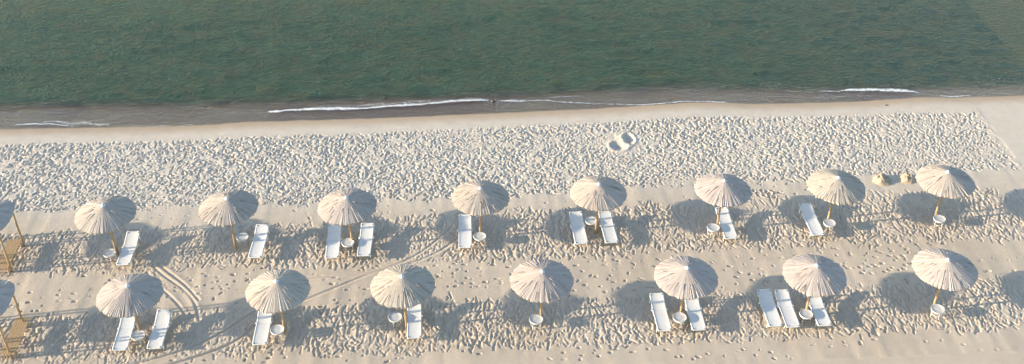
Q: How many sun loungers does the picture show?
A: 18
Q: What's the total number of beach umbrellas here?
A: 15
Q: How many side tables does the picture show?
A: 15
